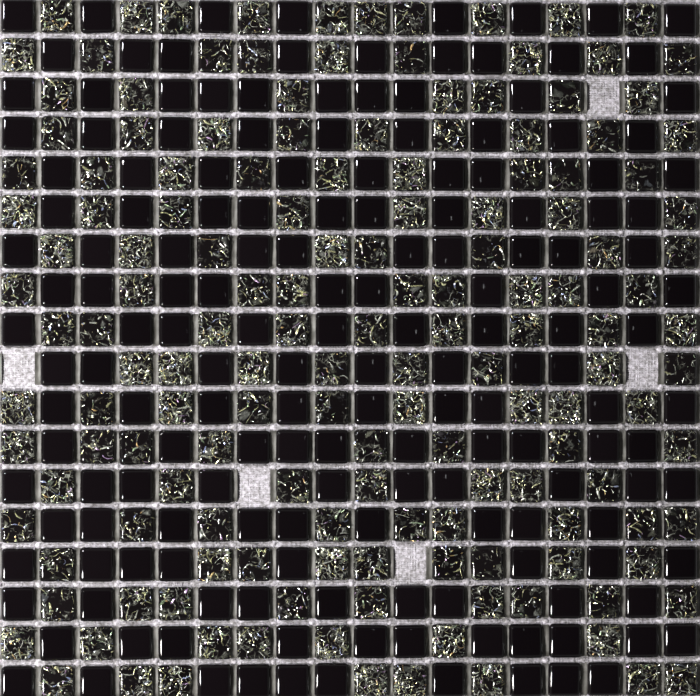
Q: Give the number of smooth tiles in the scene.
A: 167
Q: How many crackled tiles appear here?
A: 152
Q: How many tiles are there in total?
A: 319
